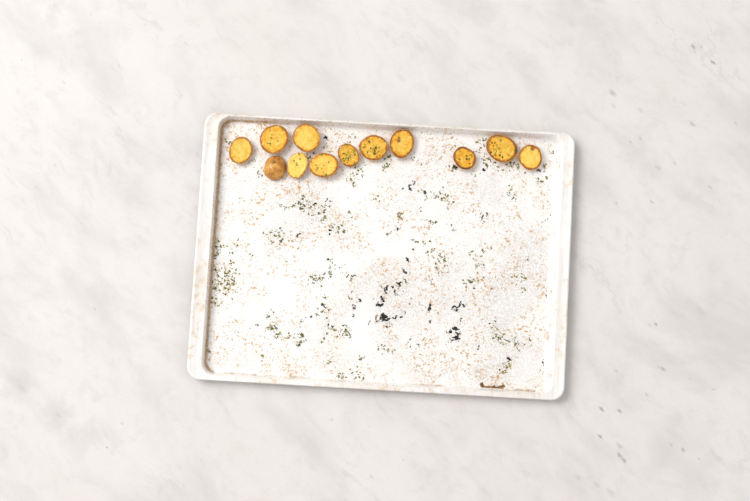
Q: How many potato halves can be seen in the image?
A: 12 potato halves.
